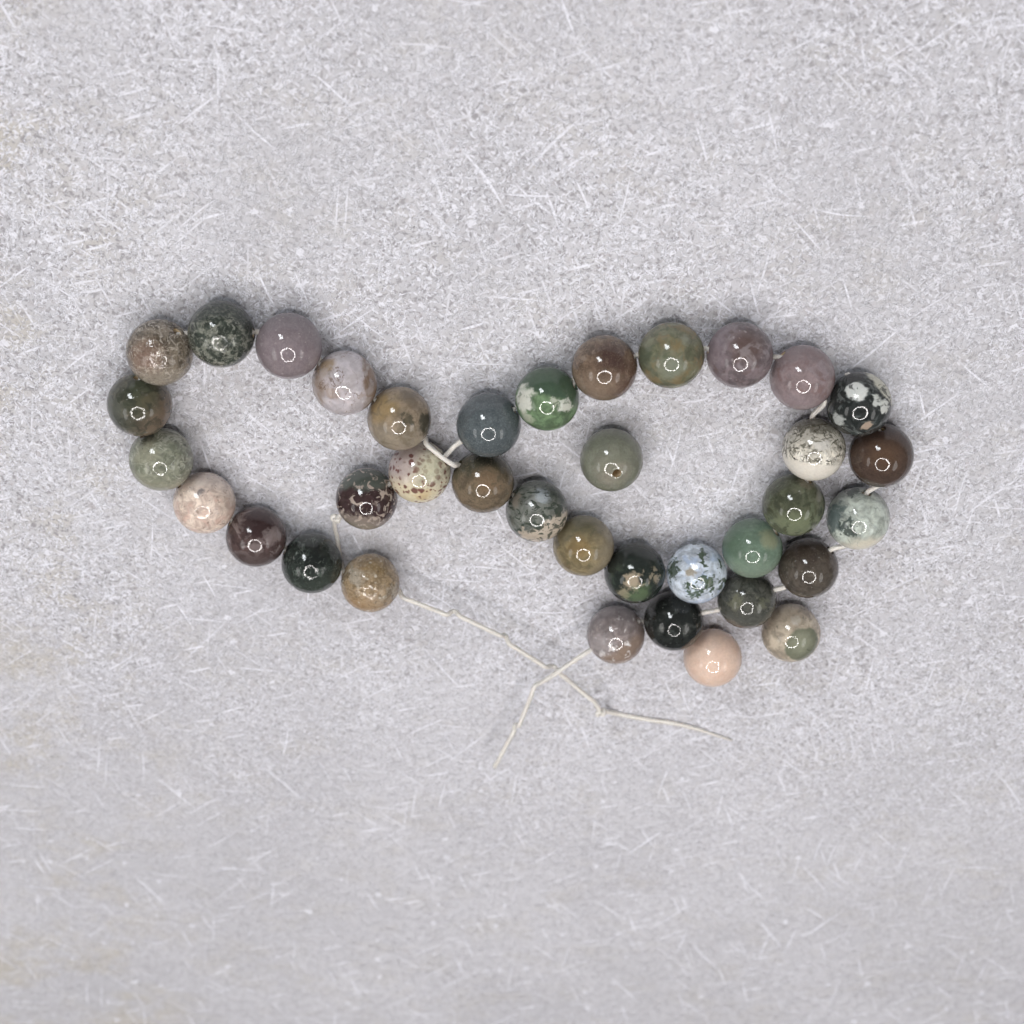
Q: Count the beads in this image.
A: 37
